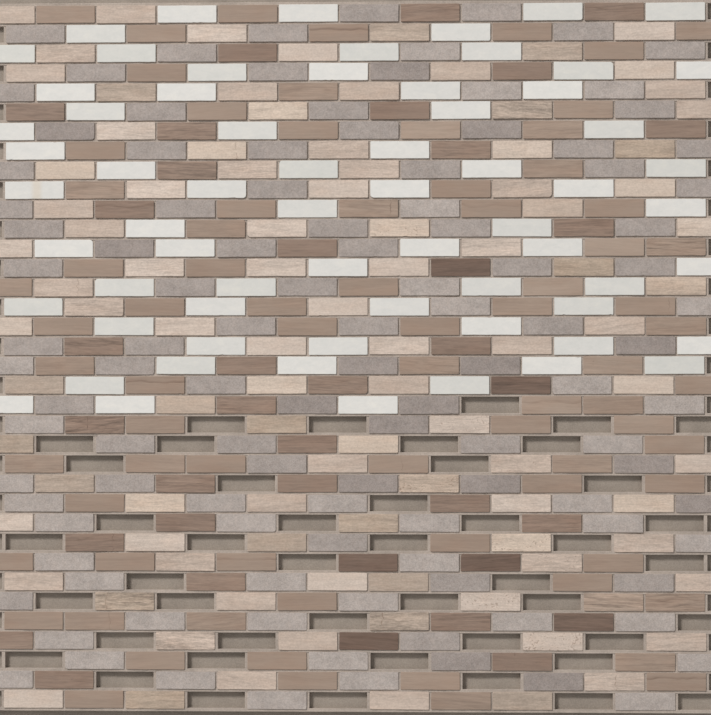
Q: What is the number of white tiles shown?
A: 66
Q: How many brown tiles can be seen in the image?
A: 114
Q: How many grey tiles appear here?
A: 110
